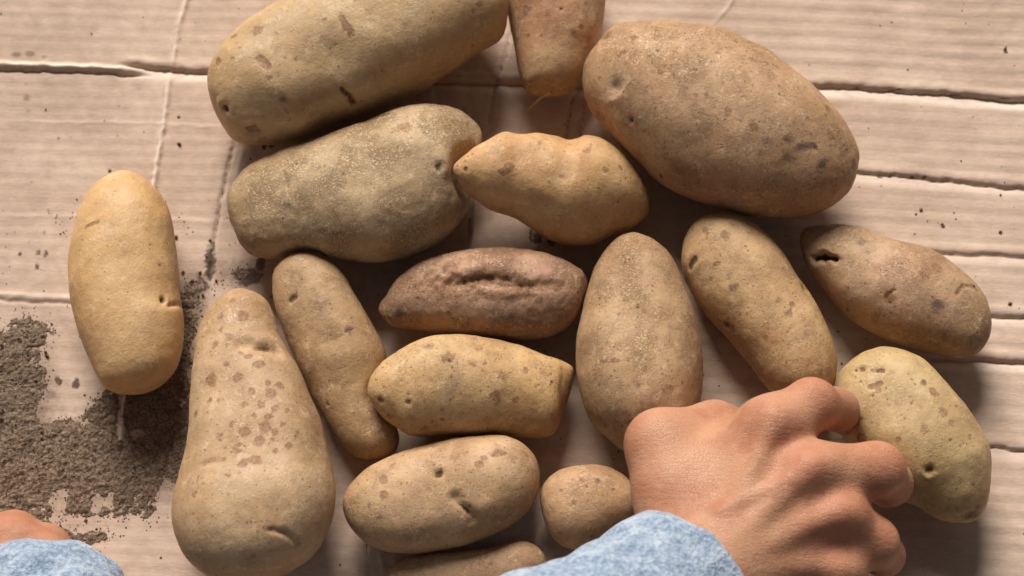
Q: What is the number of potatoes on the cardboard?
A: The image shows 17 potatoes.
